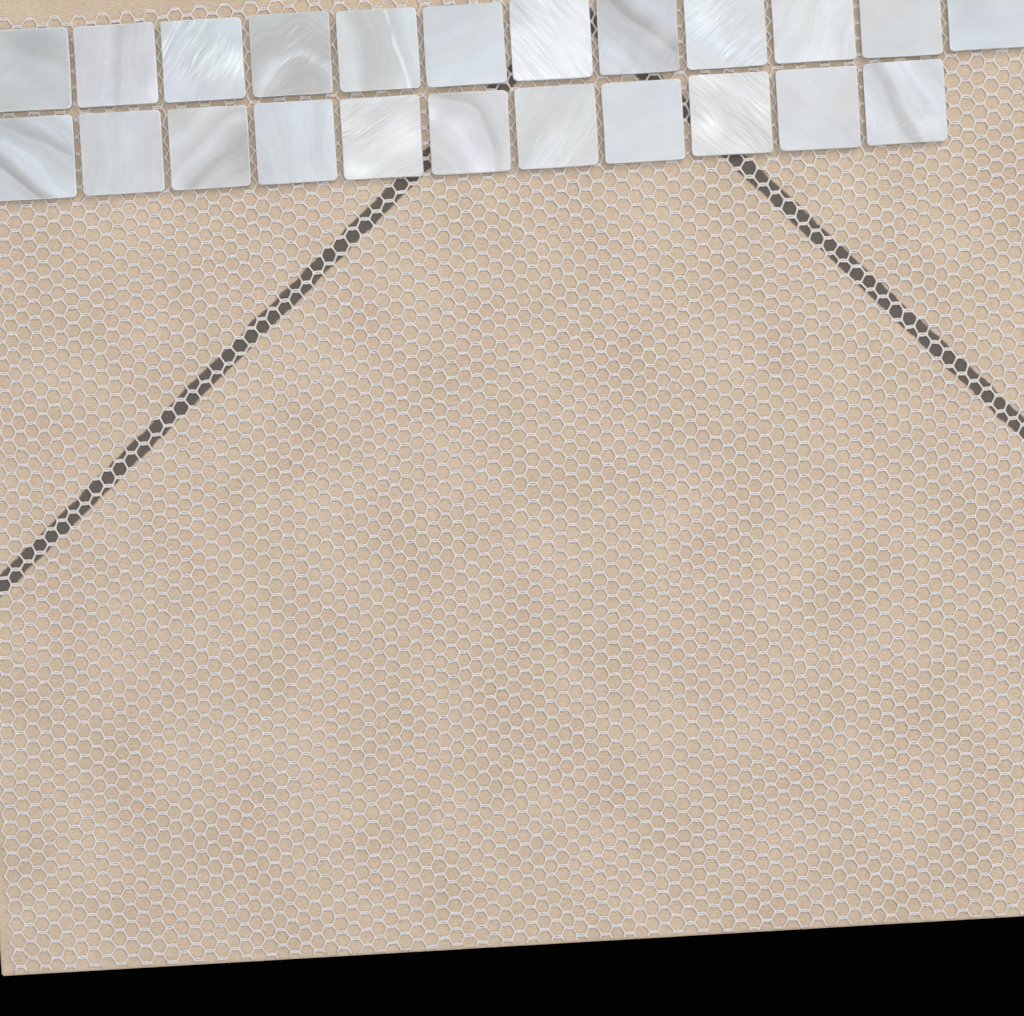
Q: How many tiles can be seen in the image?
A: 23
